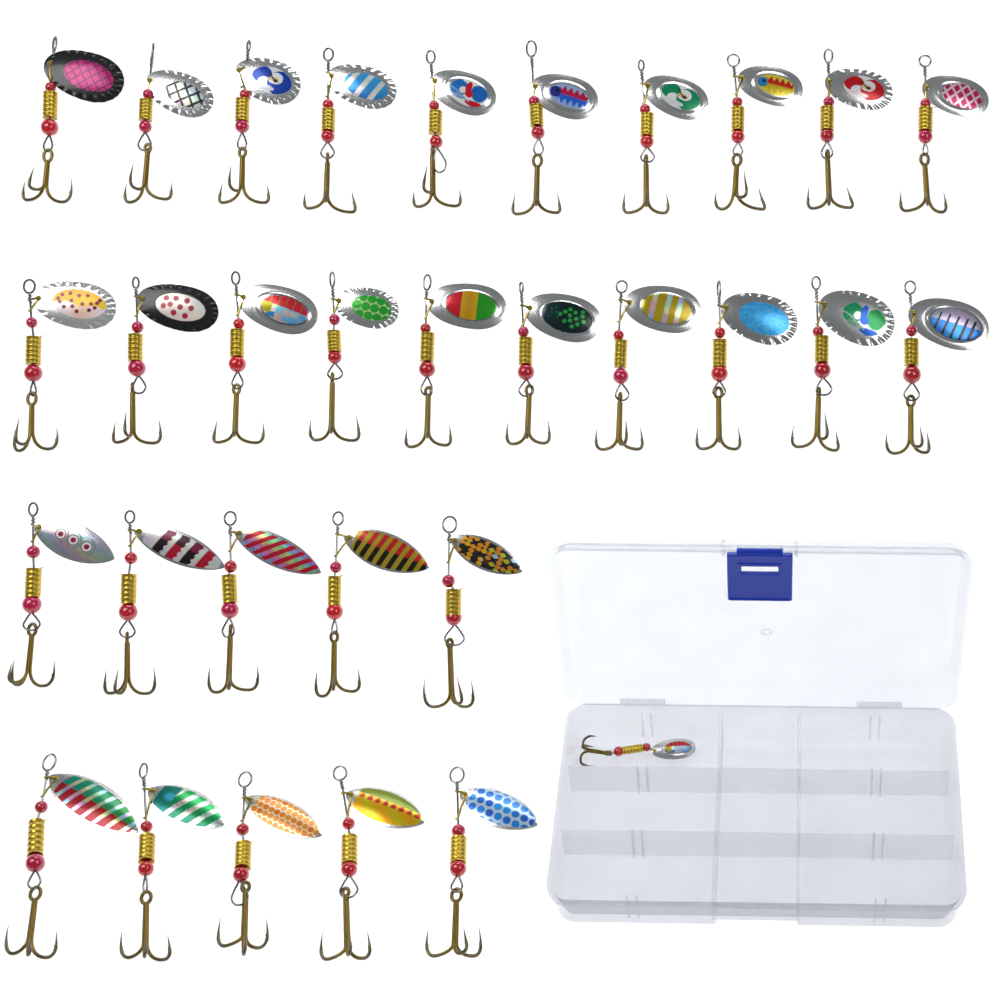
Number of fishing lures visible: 31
